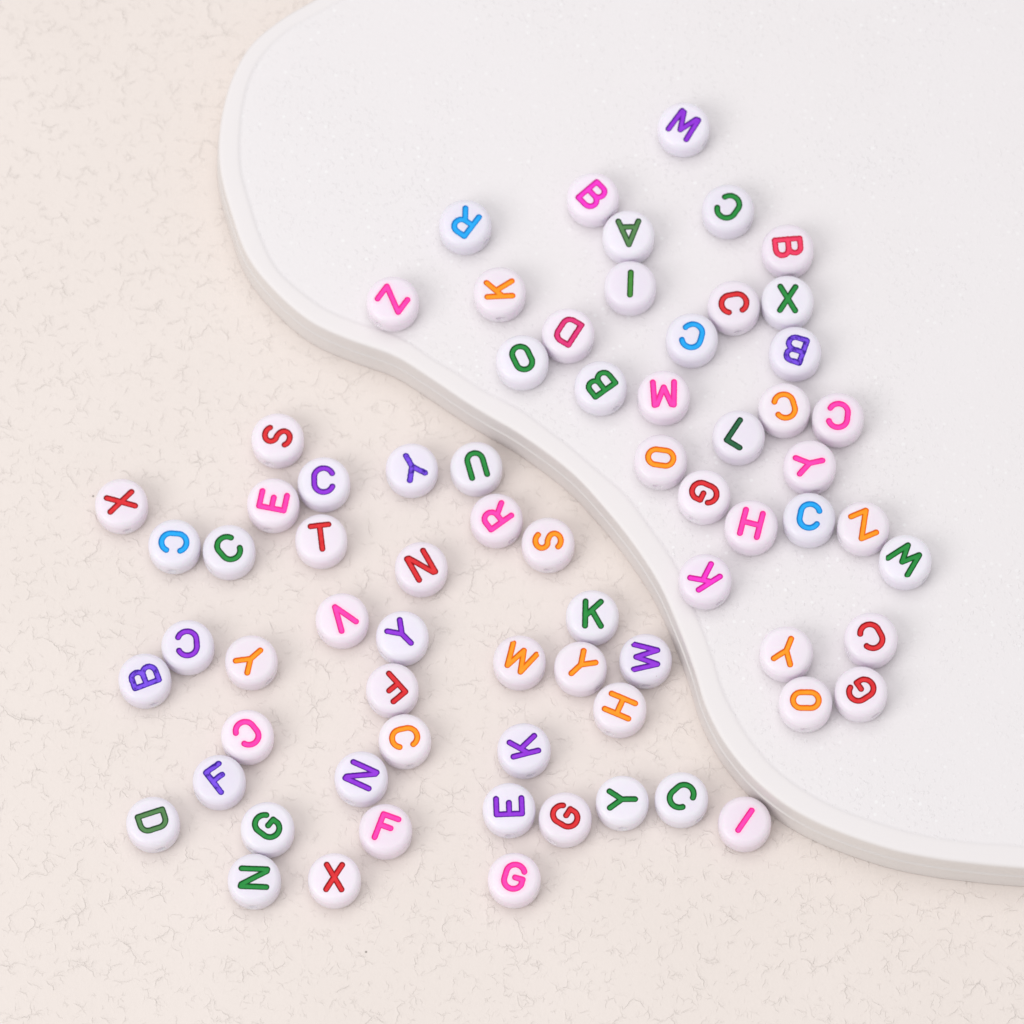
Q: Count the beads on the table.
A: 71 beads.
